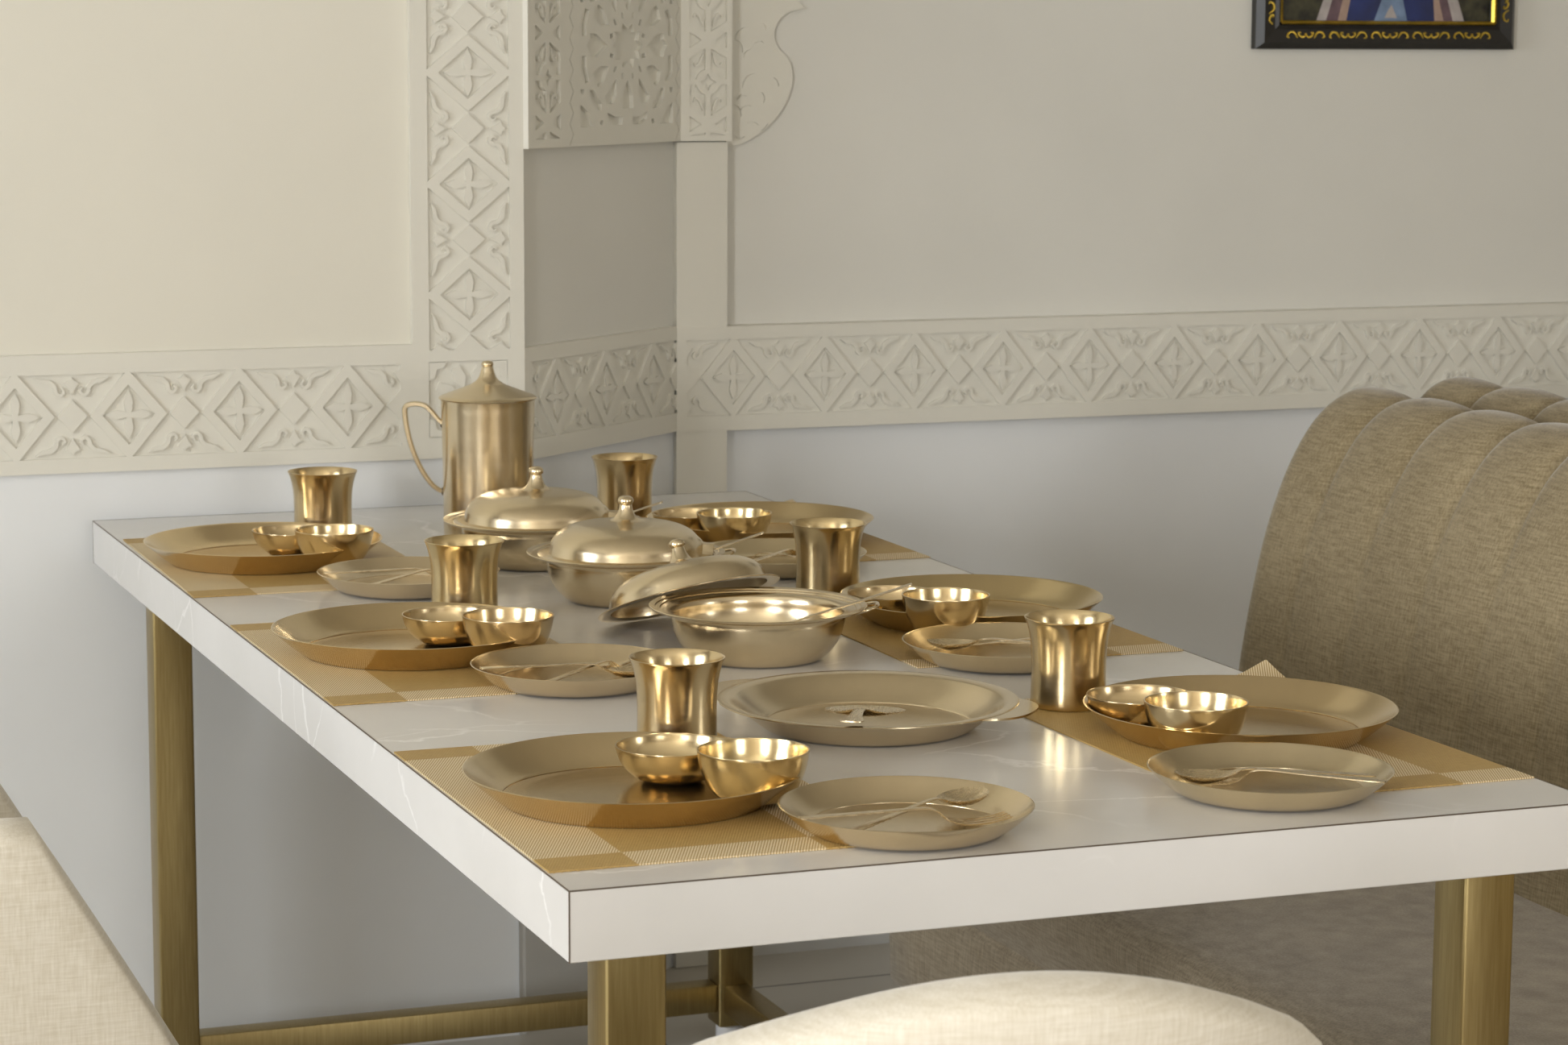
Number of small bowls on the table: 12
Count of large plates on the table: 6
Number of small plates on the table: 6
